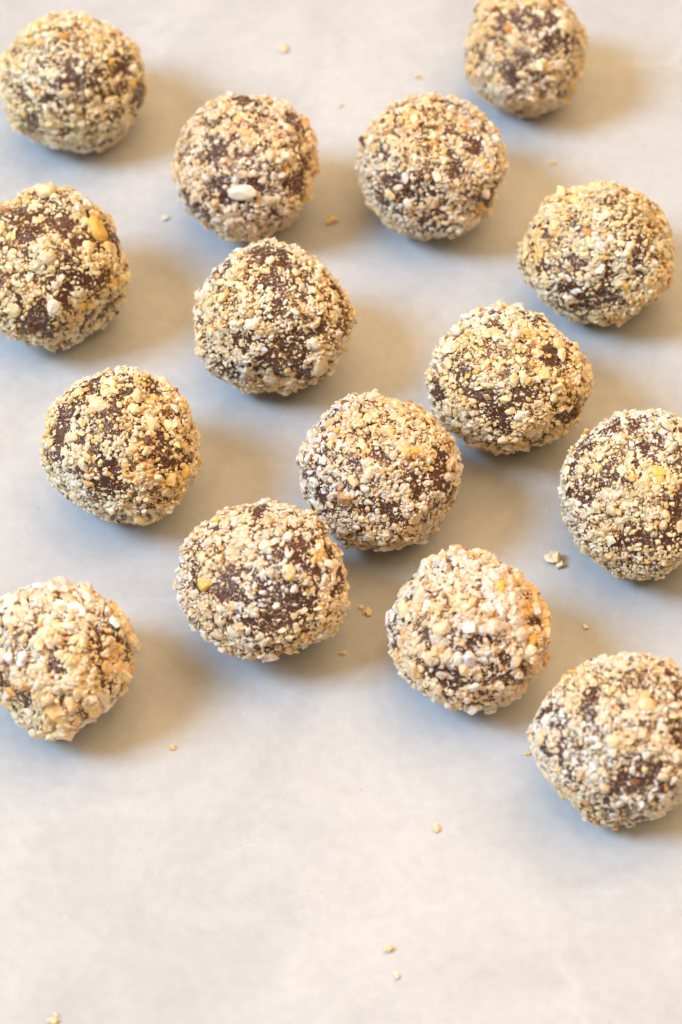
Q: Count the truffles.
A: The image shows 15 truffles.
